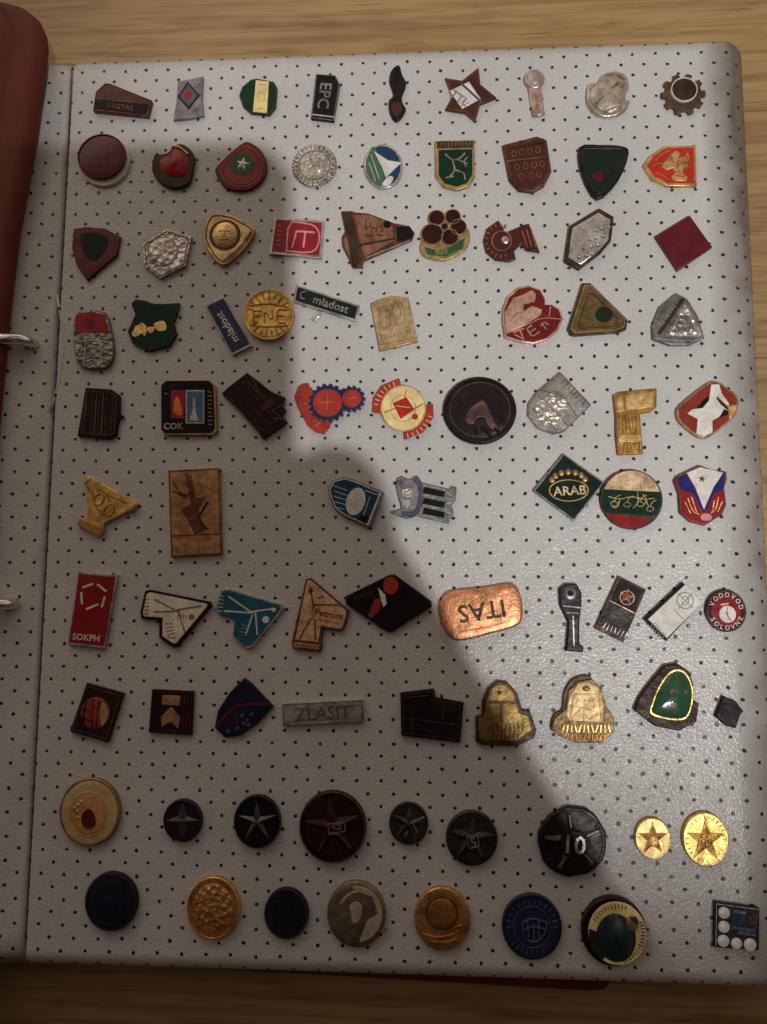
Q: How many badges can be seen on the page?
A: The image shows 88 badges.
